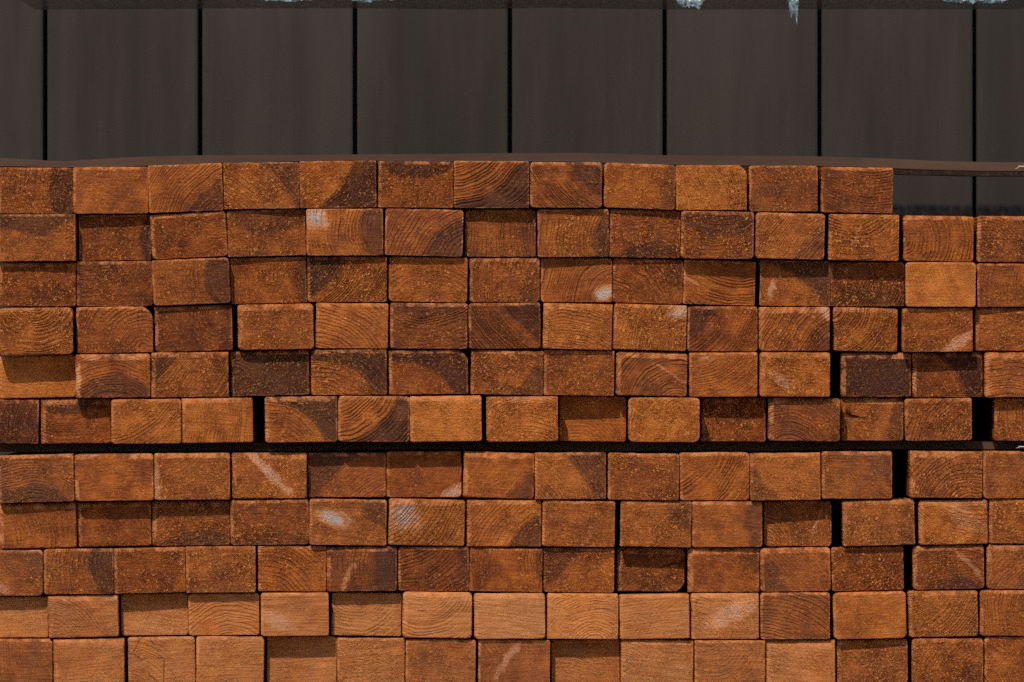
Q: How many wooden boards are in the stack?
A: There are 156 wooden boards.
